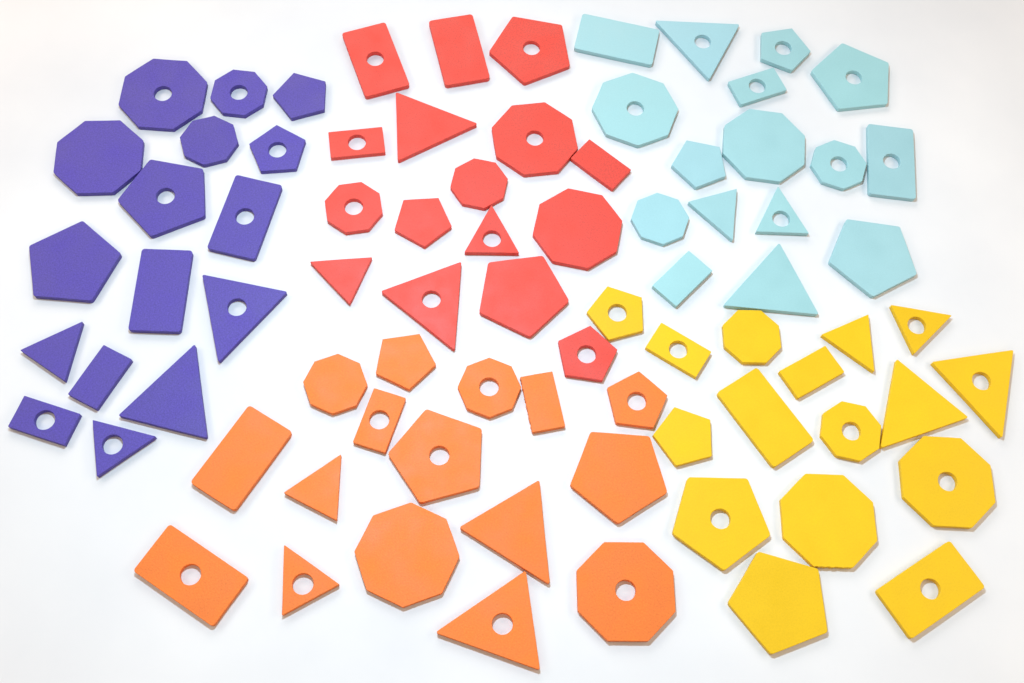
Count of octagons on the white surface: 20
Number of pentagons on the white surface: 20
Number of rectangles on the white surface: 20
